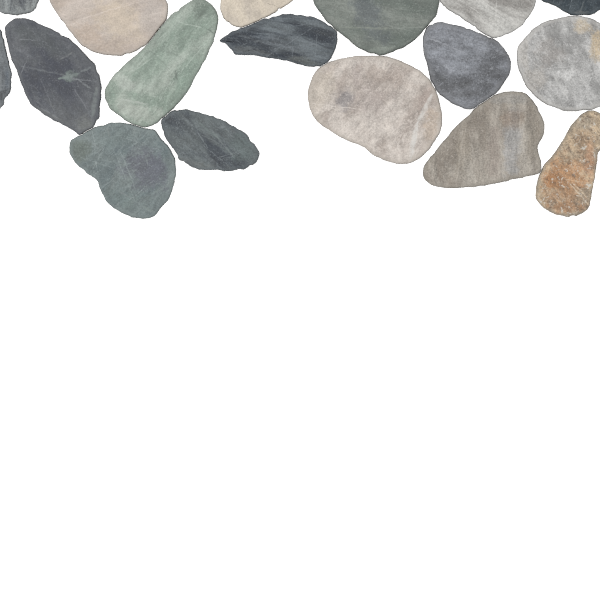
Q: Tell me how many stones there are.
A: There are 17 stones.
